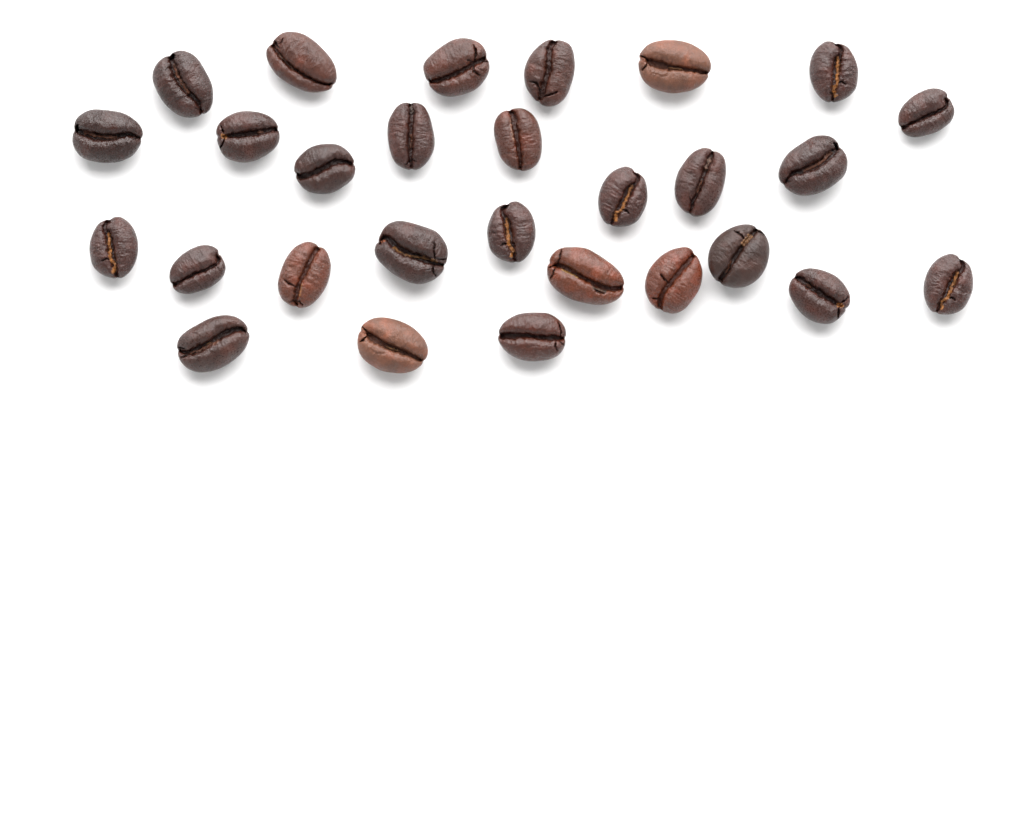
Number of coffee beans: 28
